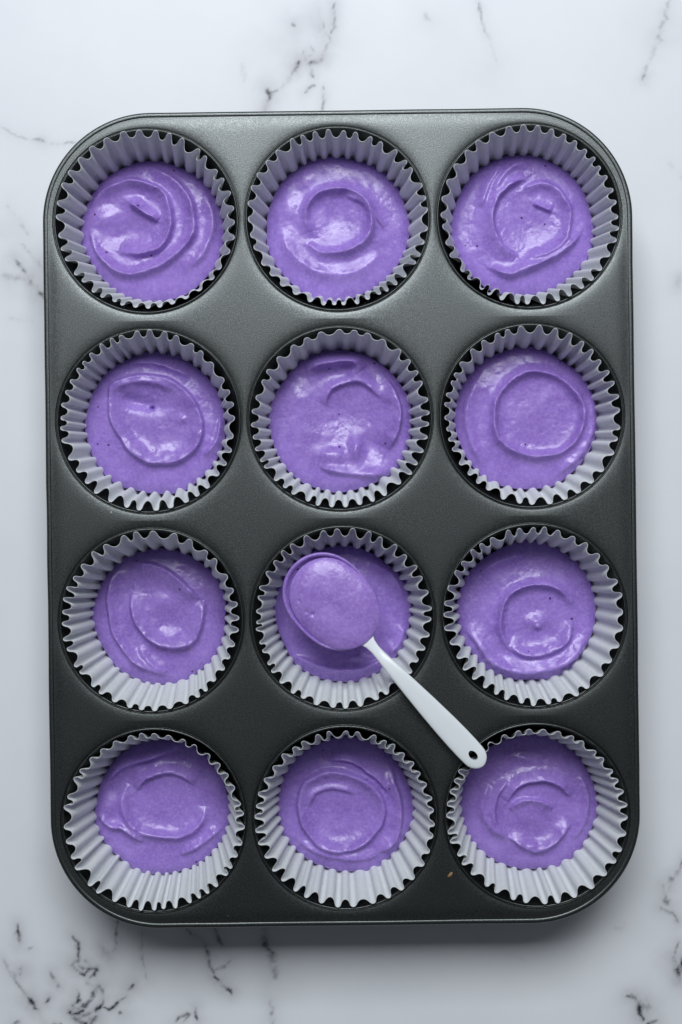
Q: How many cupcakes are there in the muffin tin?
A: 12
